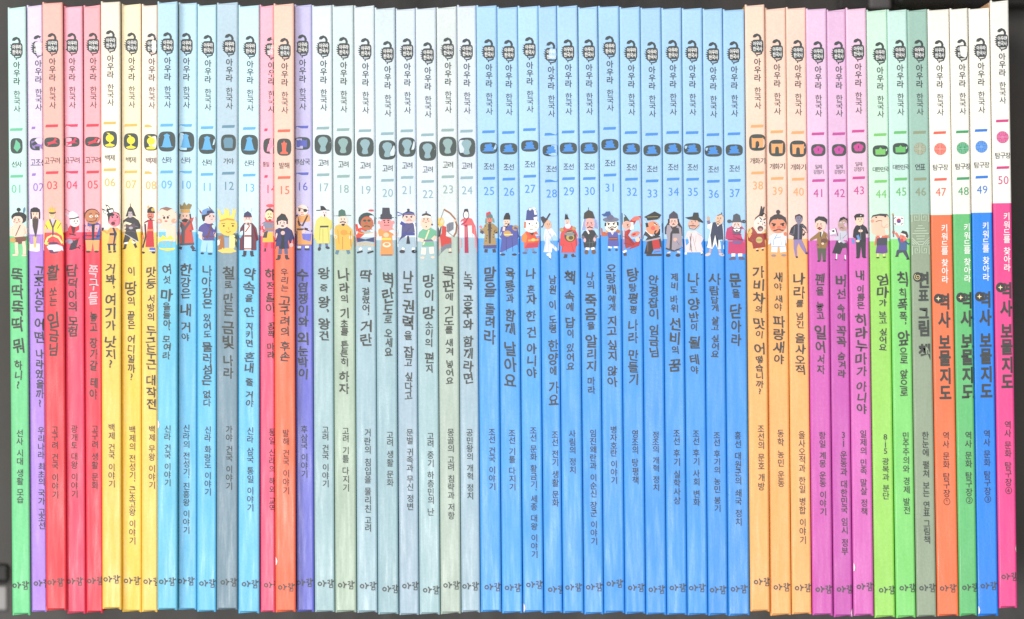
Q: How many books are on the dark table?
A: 50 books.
